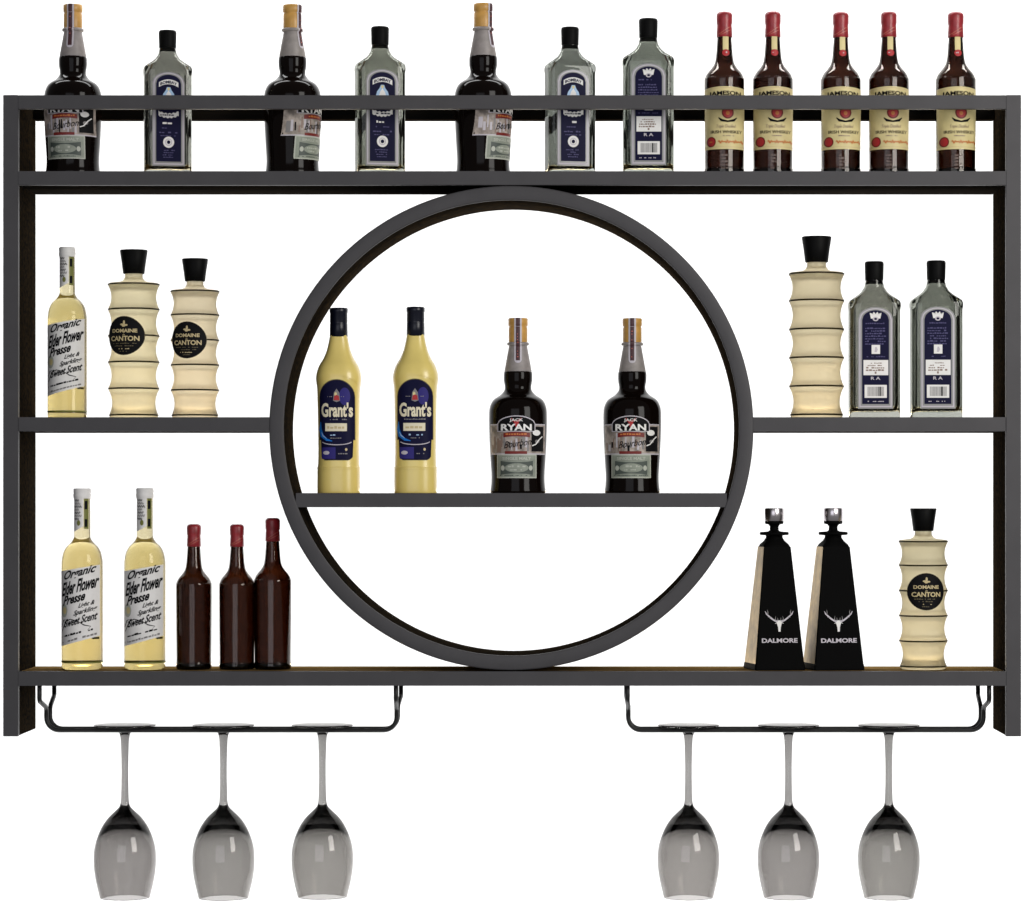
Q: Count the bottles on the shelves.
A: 30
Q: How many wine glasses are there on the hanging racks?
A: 6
